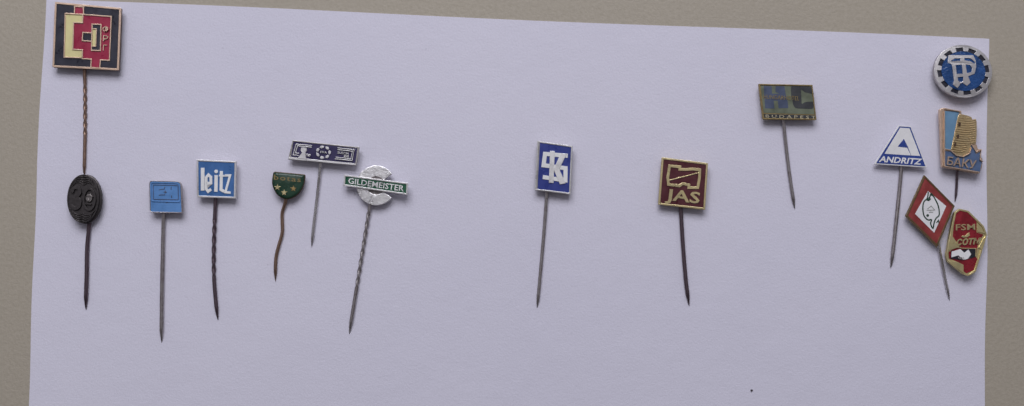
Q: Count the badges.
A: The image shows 15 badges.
